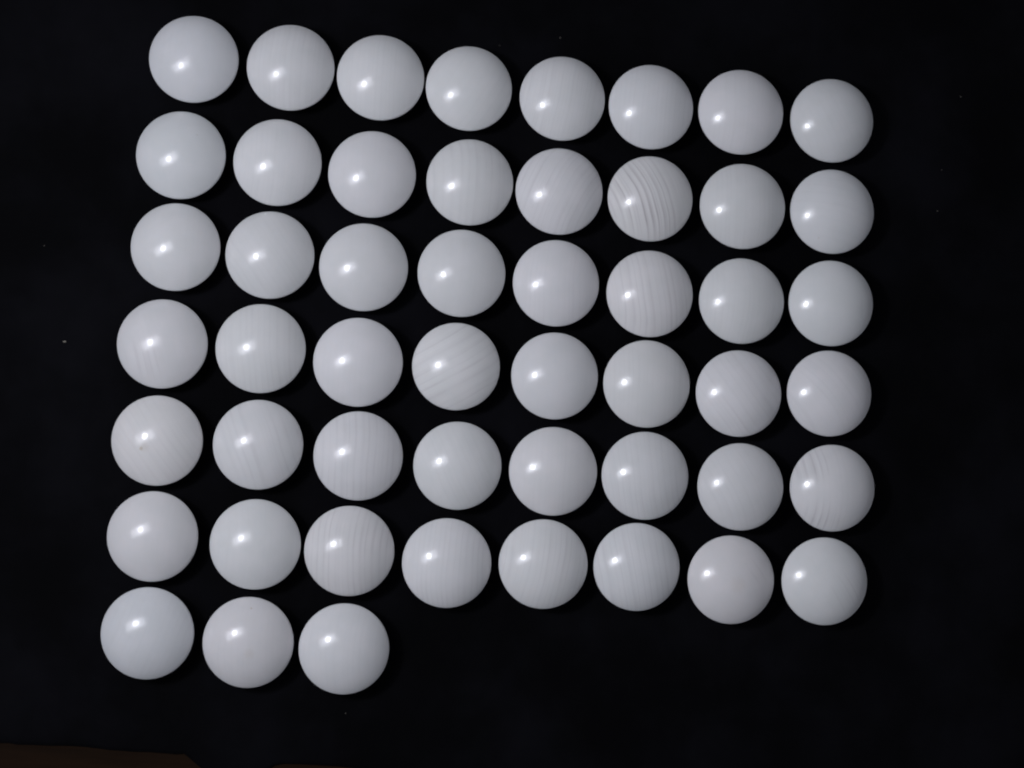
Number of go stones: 51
